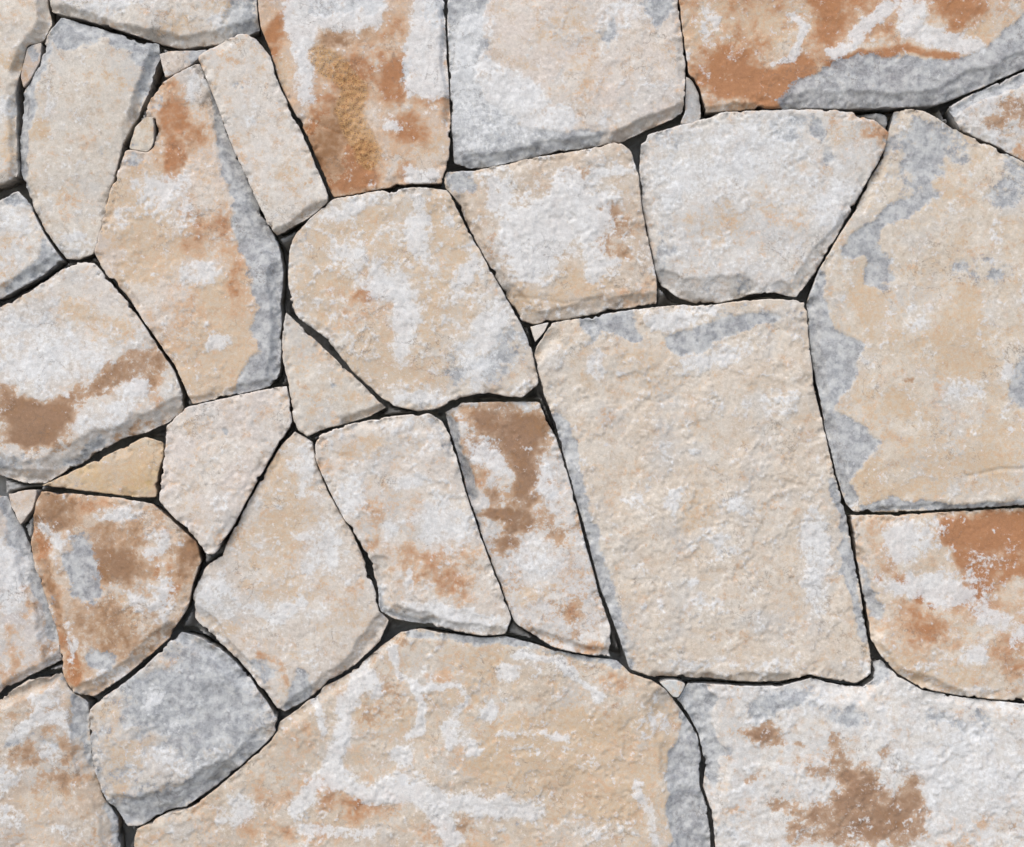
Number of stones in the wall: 36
